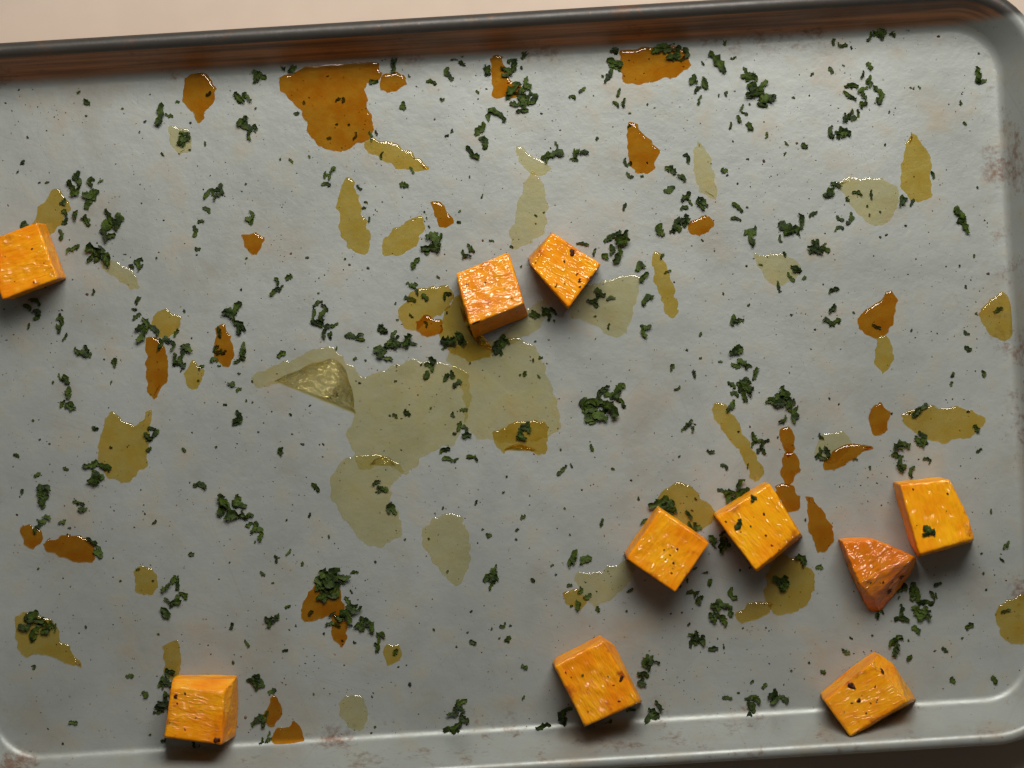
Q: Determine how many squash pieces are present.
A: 10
